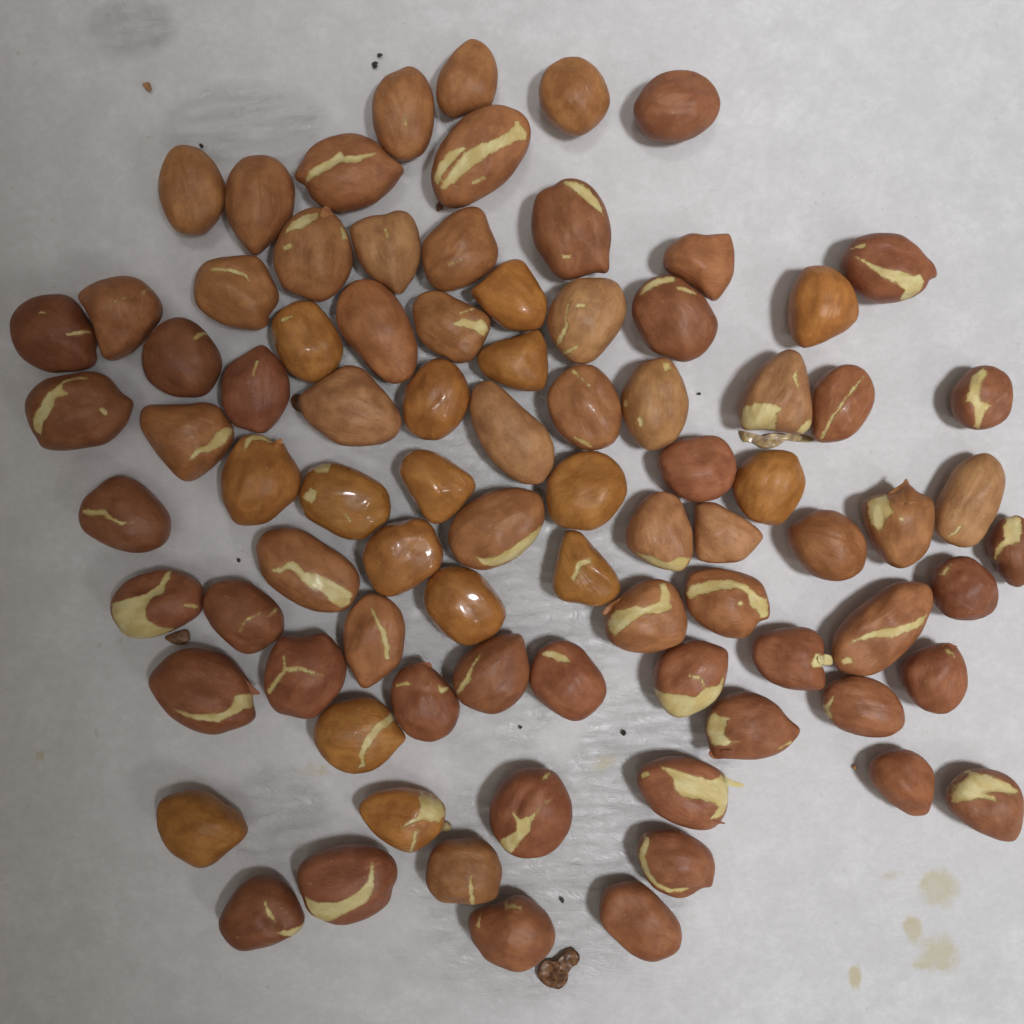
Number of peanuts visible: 85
